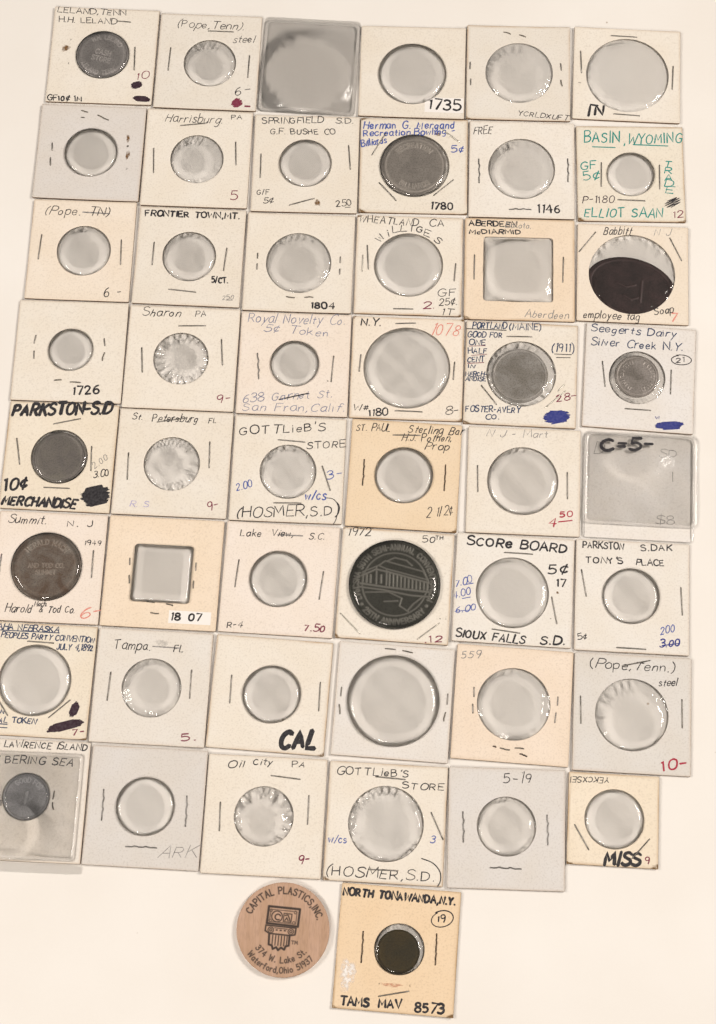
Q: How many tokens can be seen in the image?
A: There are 11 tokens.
